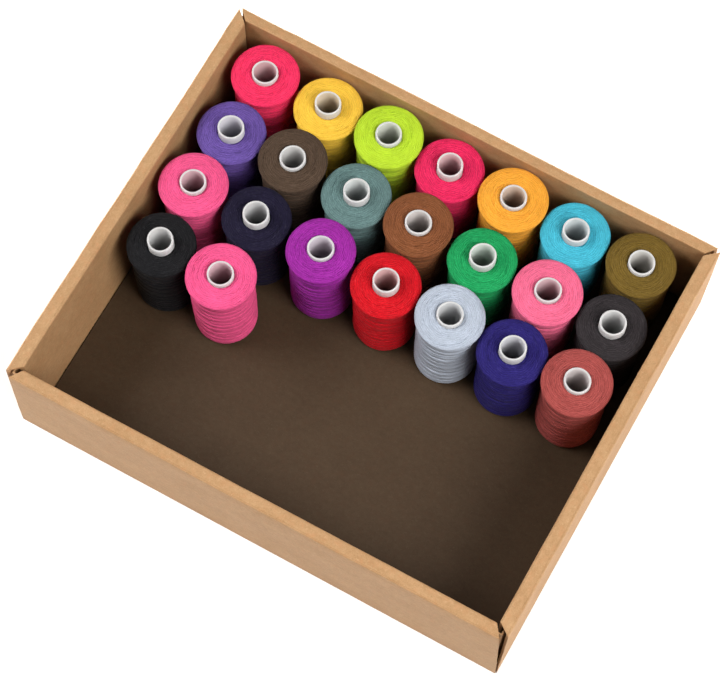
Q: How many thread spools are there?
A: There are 23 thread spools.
